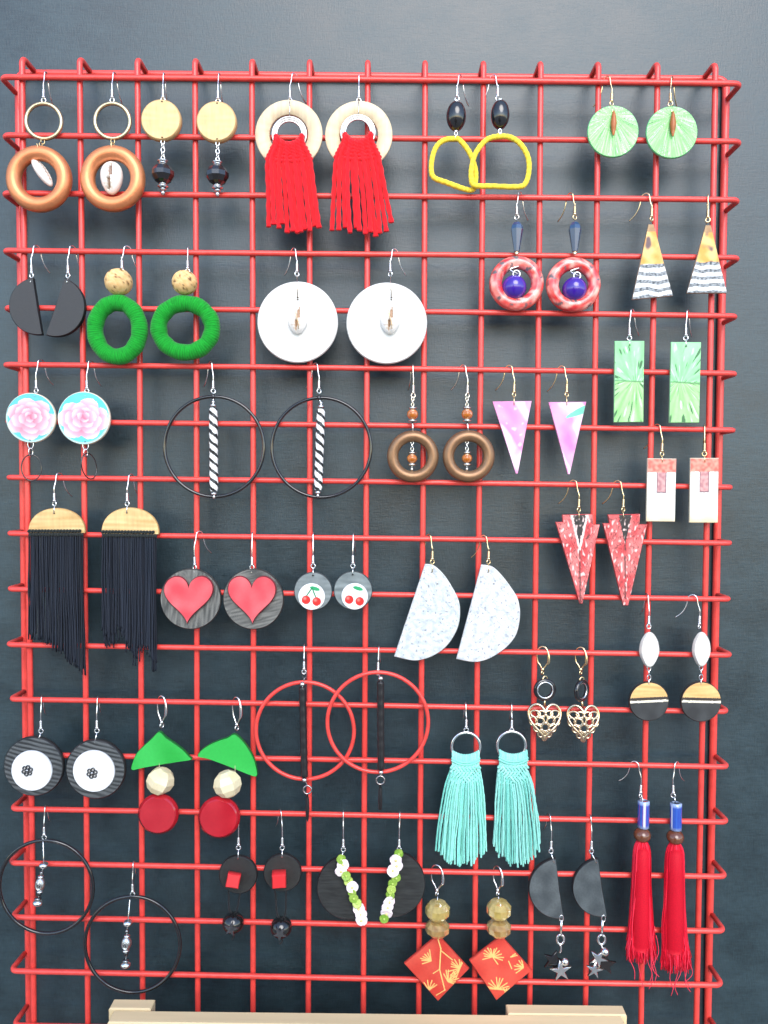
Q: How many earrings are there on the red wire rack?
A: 66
